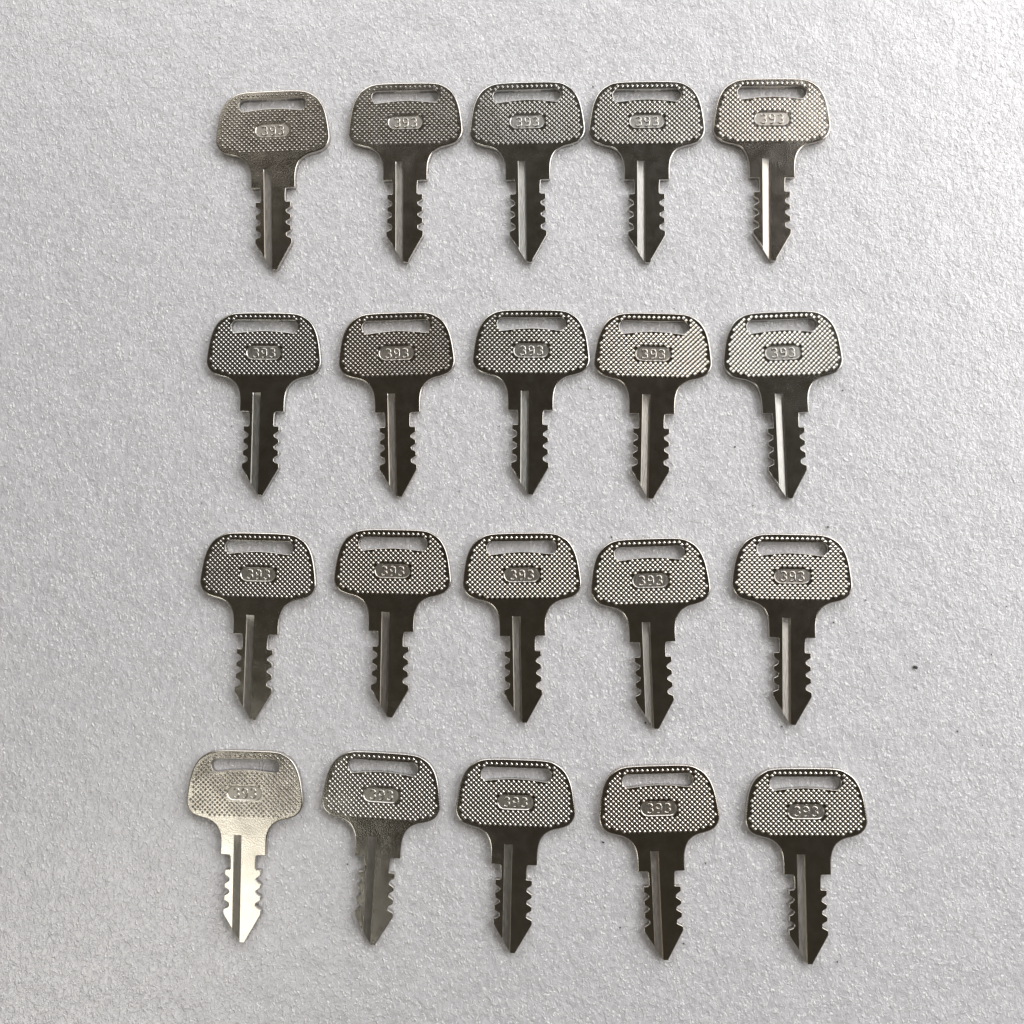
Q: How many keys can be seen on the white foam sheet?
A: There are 20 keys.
